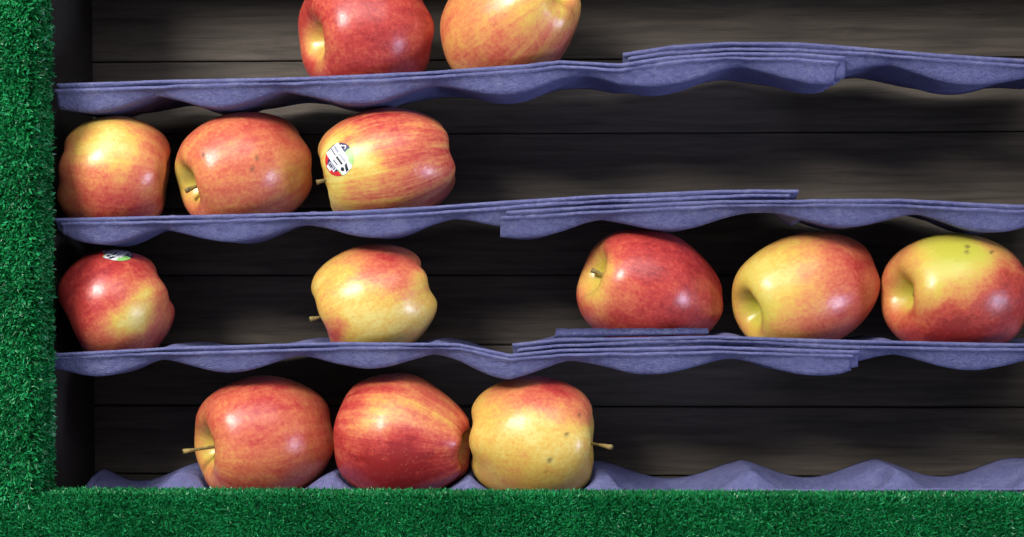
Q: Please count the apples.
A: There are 13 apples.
